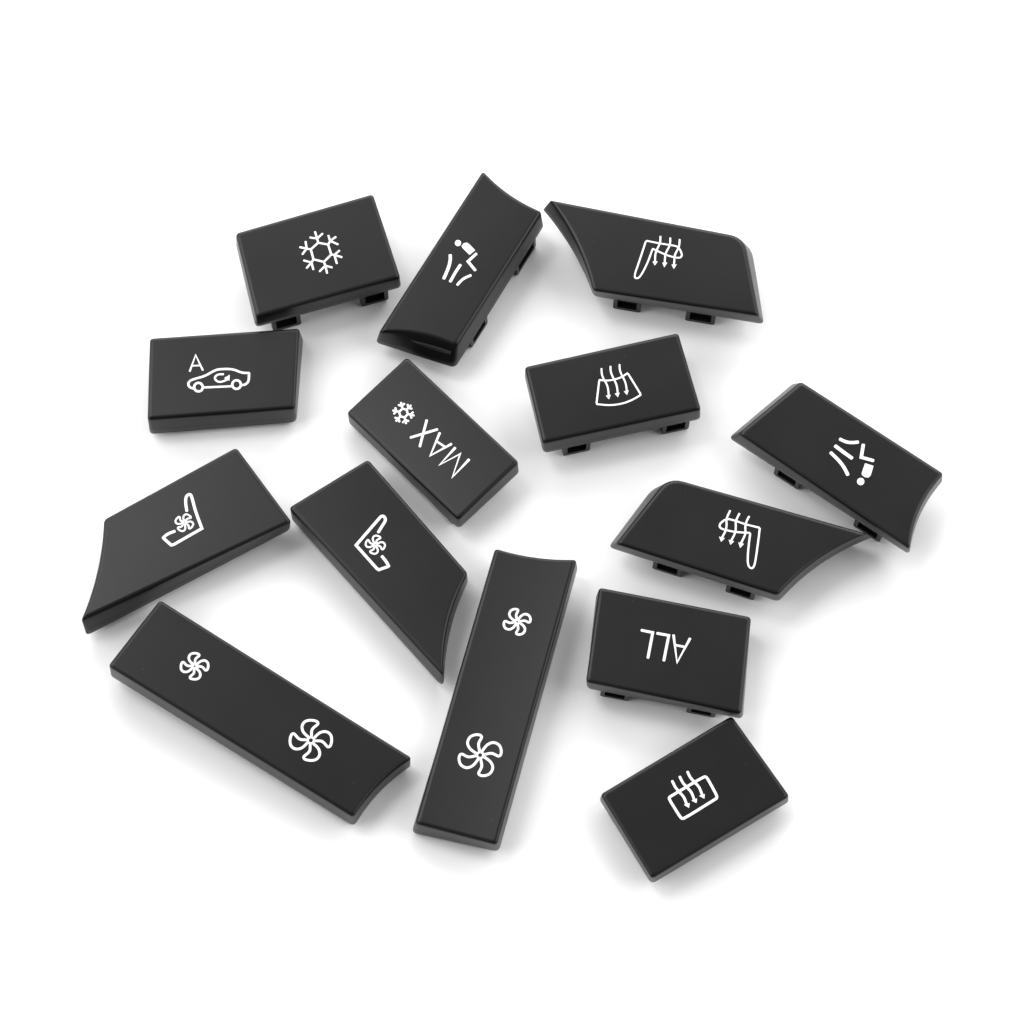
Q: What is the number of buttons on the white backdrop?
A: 14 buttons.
